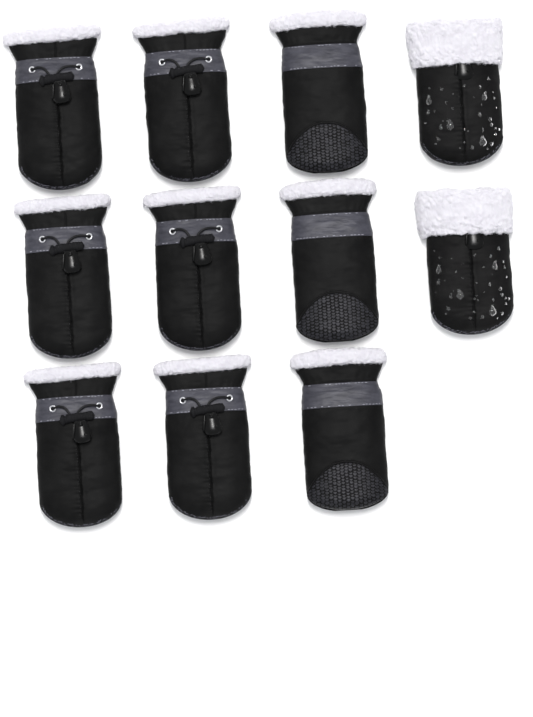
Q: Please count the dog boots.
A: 11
